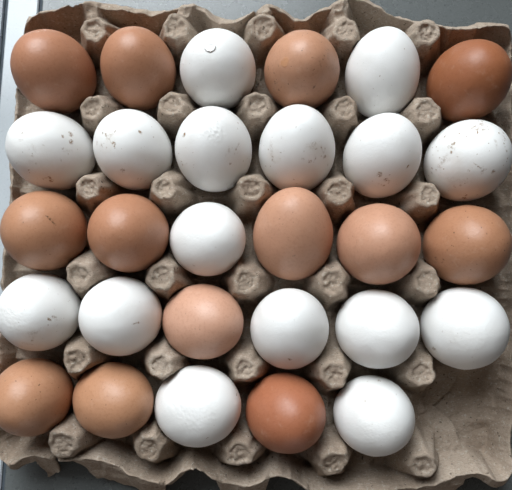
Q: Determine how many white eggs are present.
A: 16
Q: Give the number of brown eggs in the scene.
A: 13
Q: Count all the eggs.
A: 29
